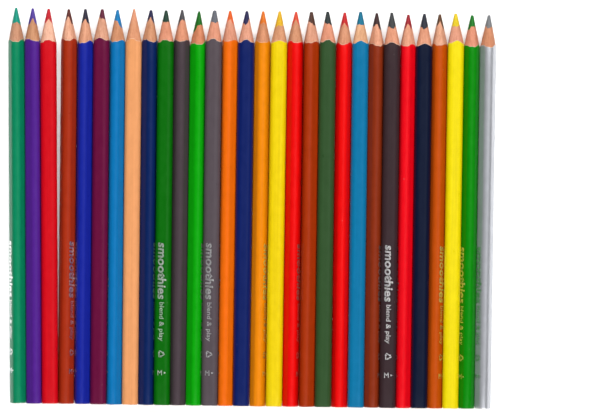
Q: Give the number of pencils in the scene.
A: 30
